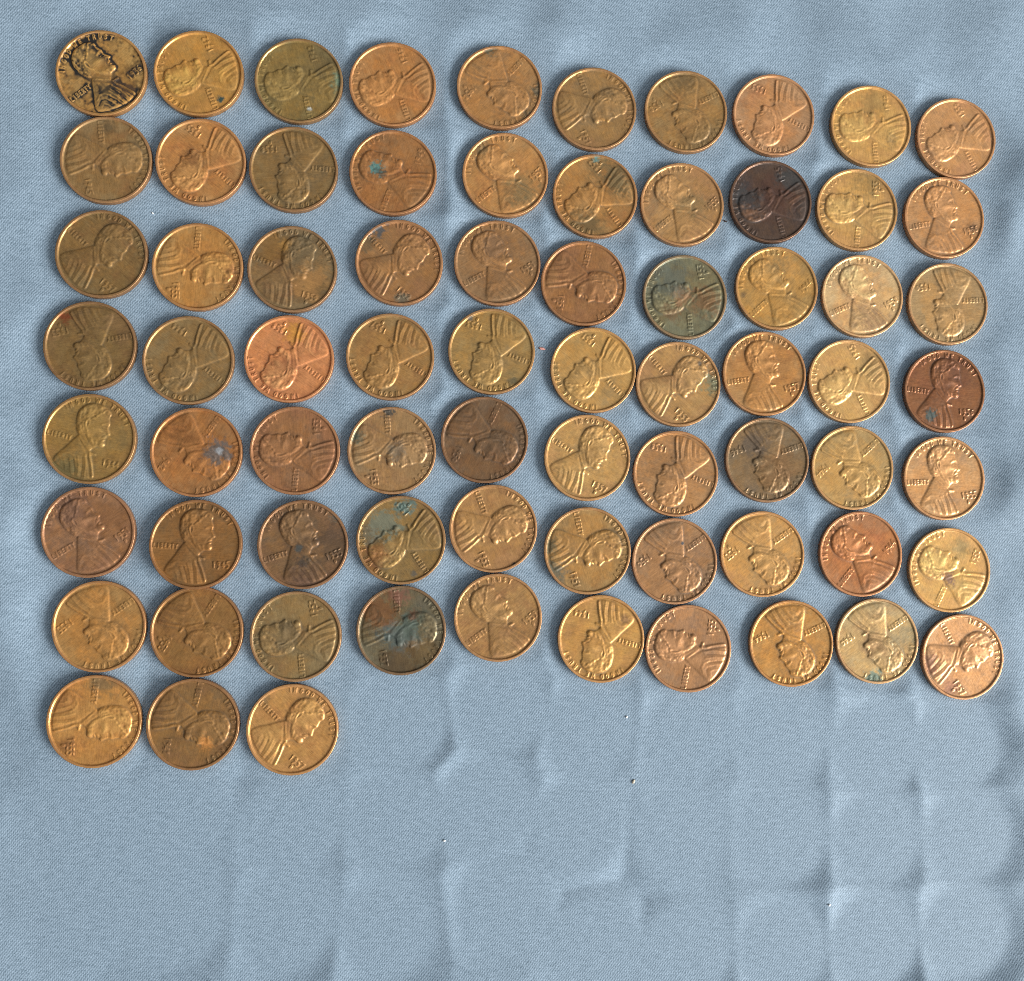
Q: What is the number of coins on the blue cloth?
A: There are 73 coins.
